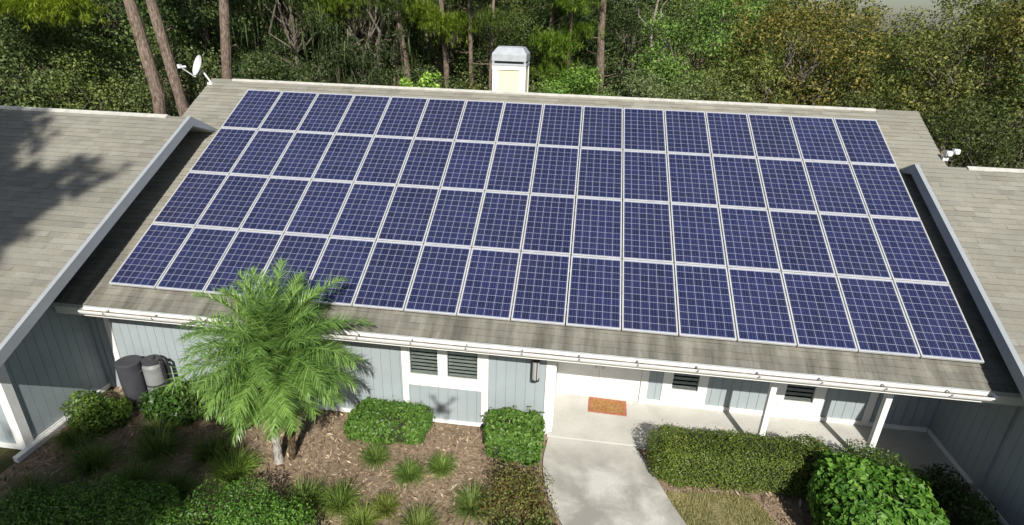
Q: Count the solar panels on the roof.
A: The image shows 64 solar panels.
